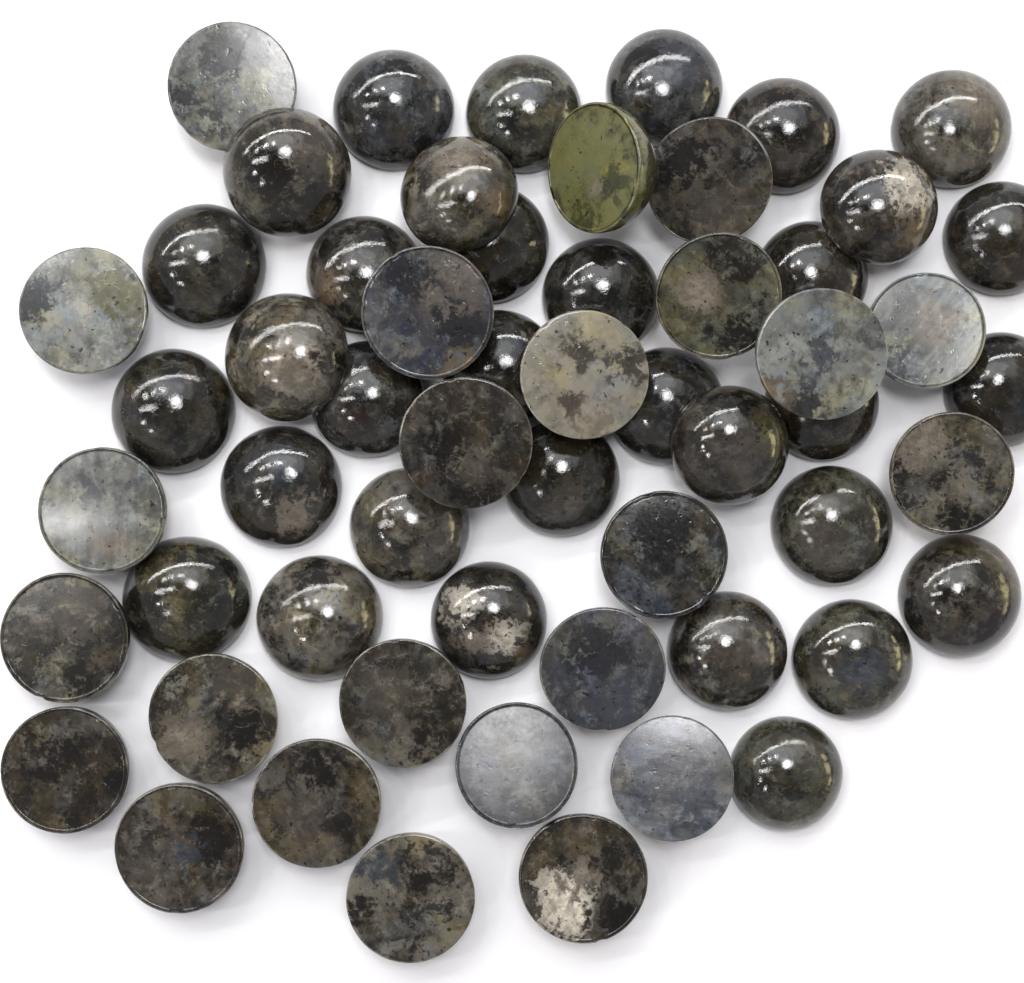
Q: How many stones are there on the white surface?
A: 57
